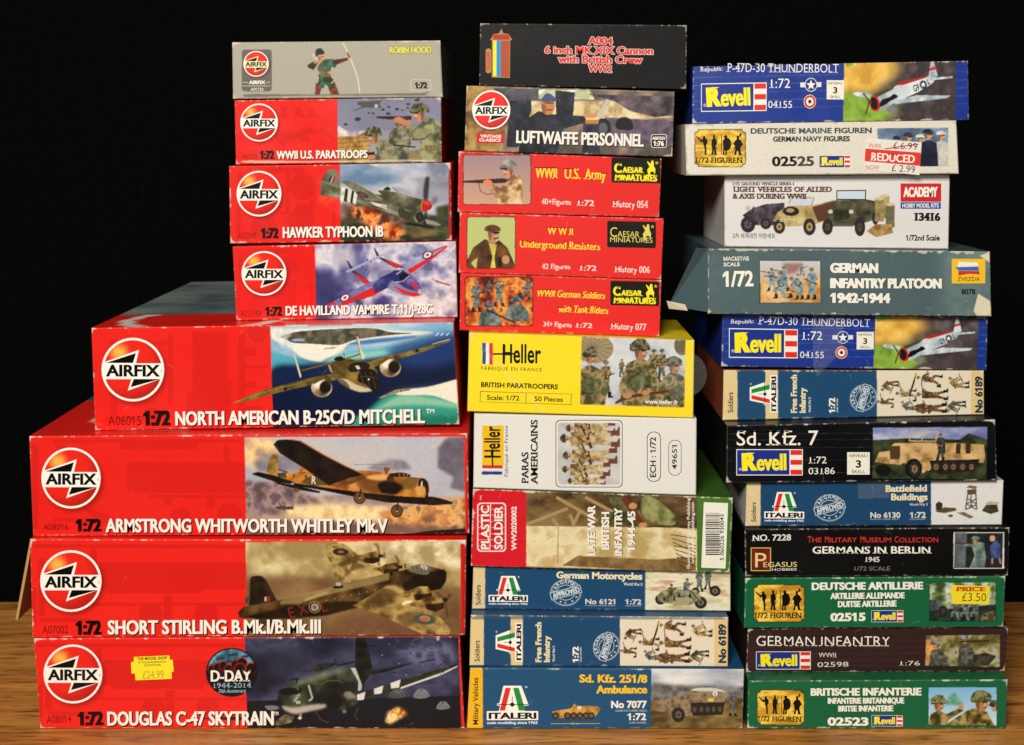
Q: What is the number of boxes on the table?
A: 31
